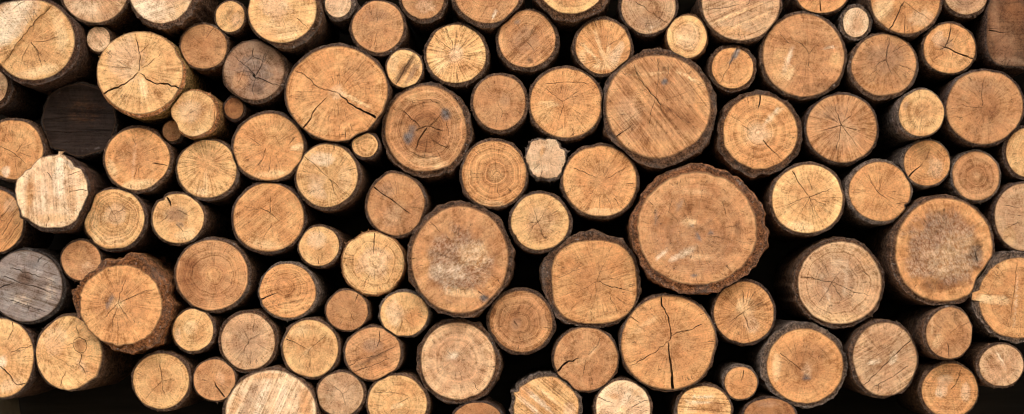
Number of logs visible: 108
